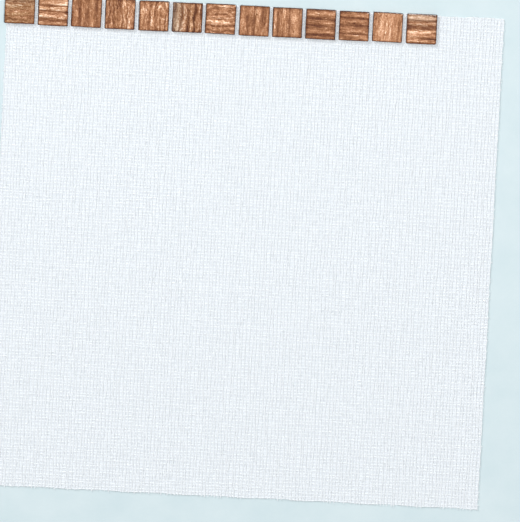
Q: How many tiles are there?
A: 13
